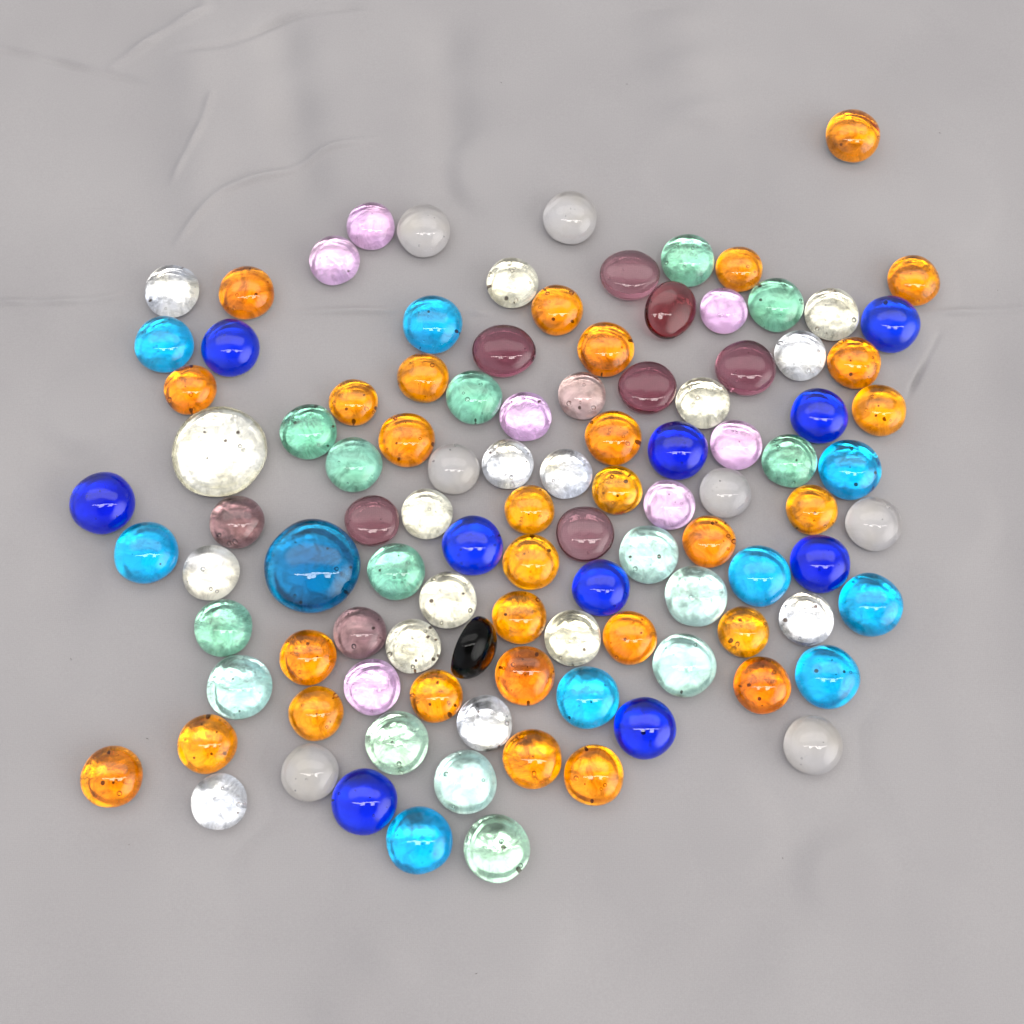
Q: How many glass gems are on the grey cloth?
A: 106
